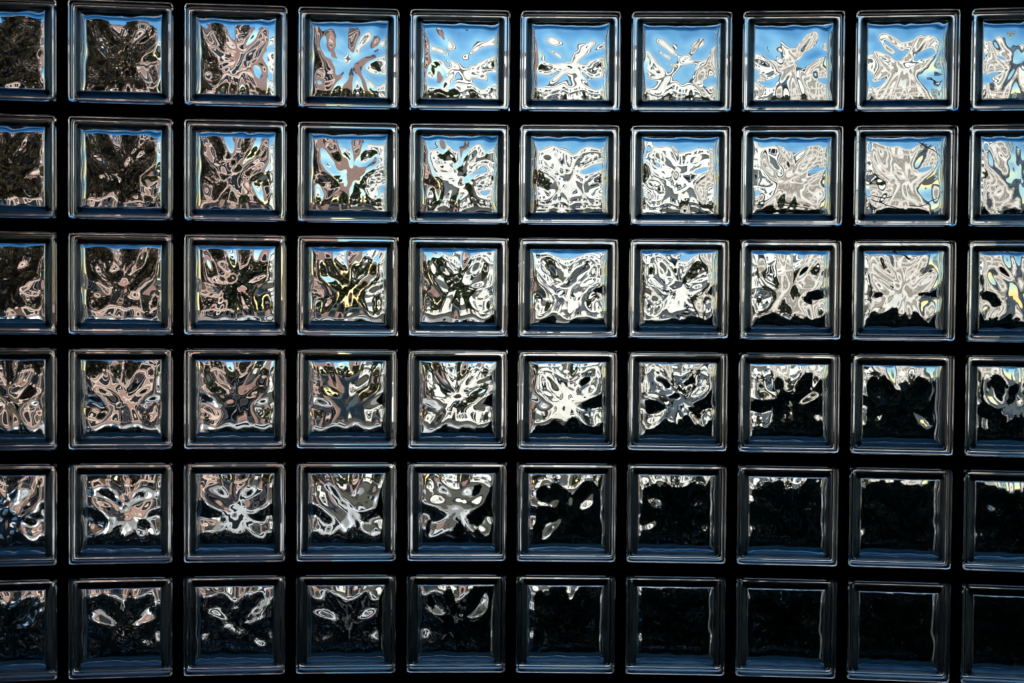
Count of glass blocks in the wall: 60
